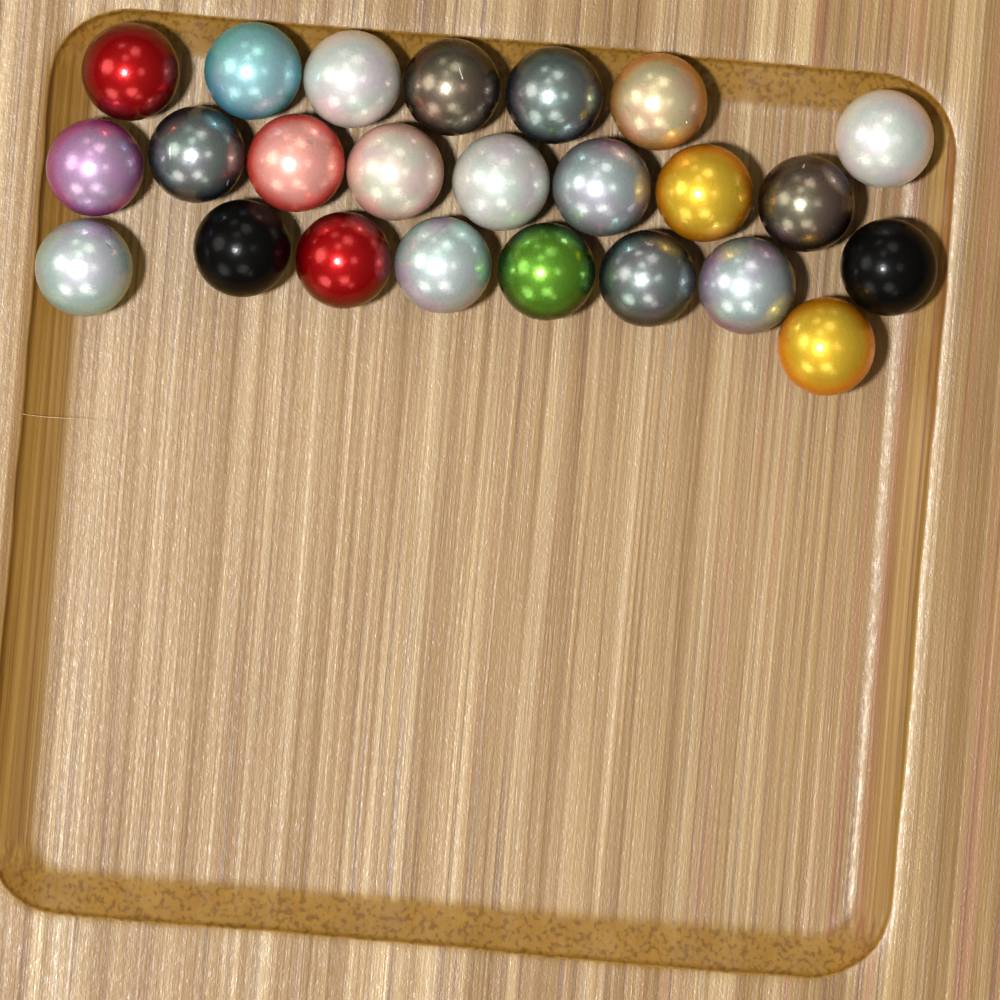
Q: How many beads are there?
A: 24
